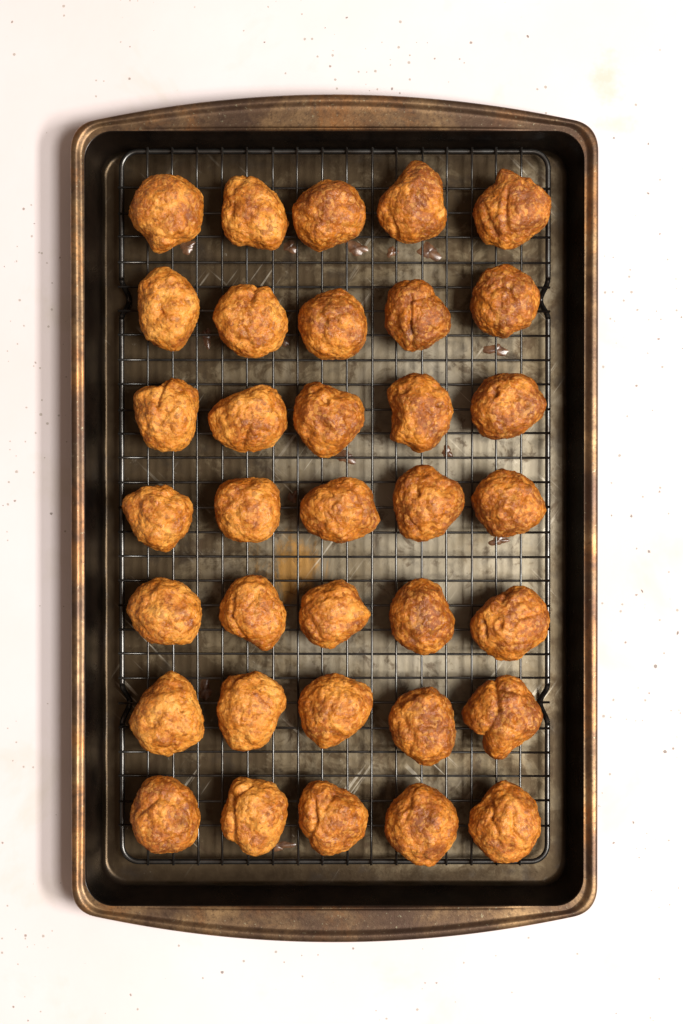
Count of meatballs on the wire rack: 35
